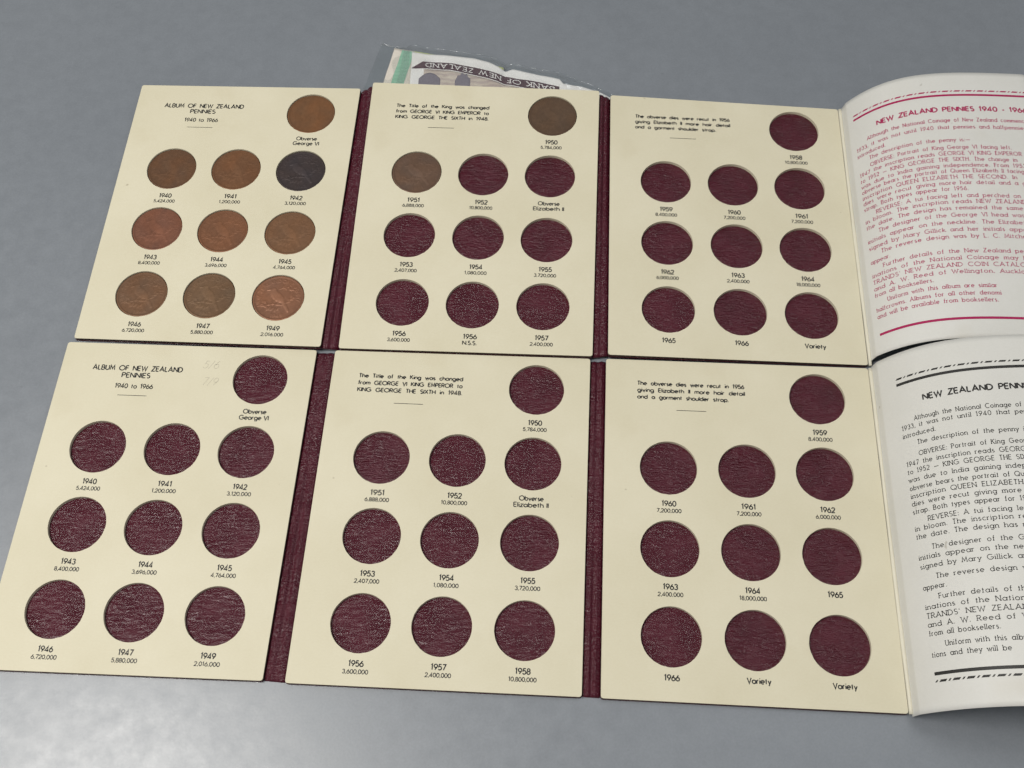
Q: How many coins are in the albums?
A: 12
